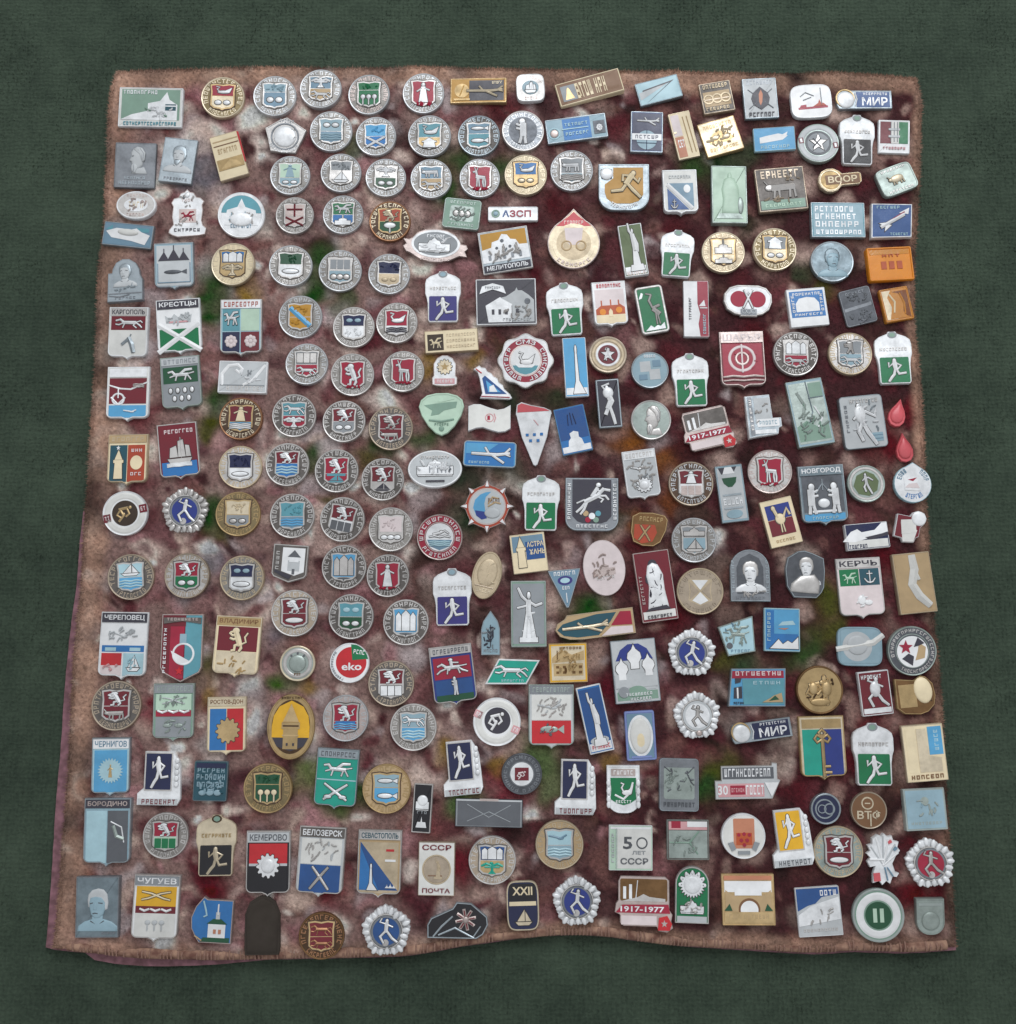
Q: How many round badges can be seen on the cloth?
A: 88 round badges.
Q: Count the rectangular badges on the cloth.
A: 70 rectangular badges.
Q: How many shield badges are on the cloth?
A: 34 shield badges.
